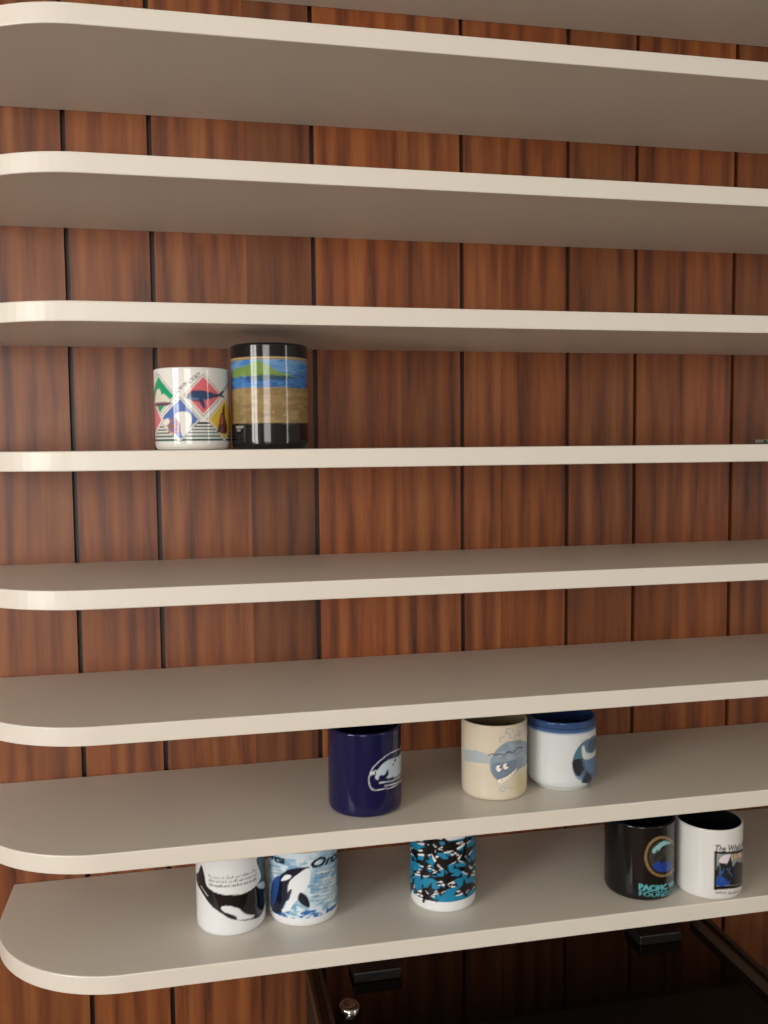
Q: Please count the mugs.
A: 10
